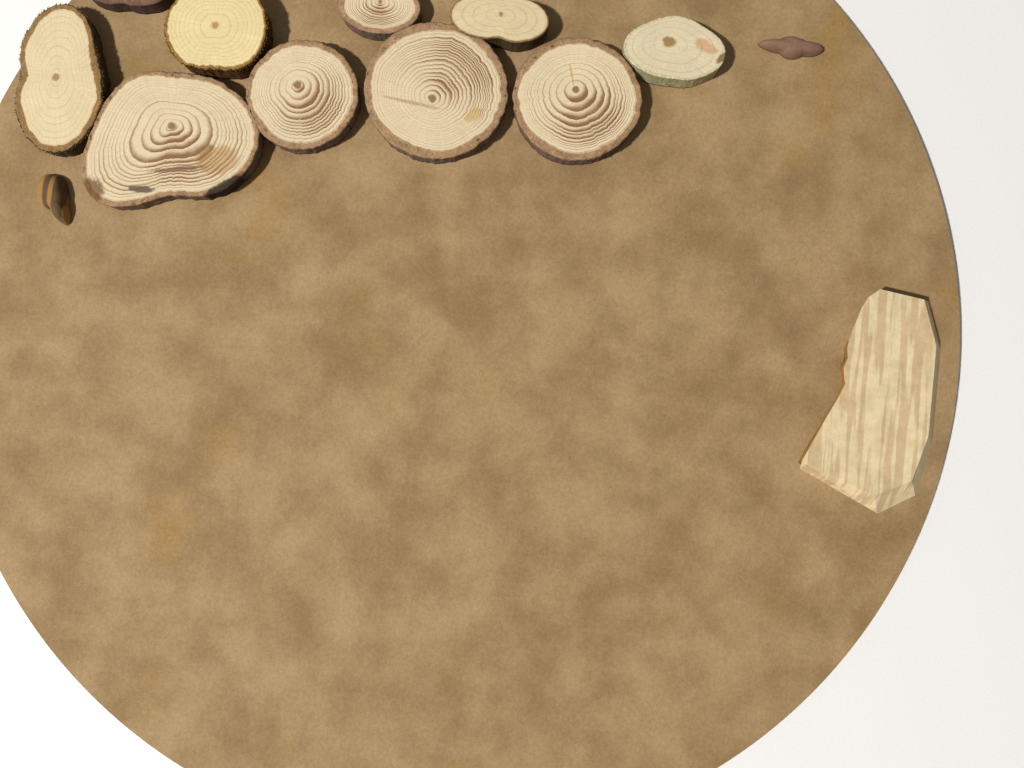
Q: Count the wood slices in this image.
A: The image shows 10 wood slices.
